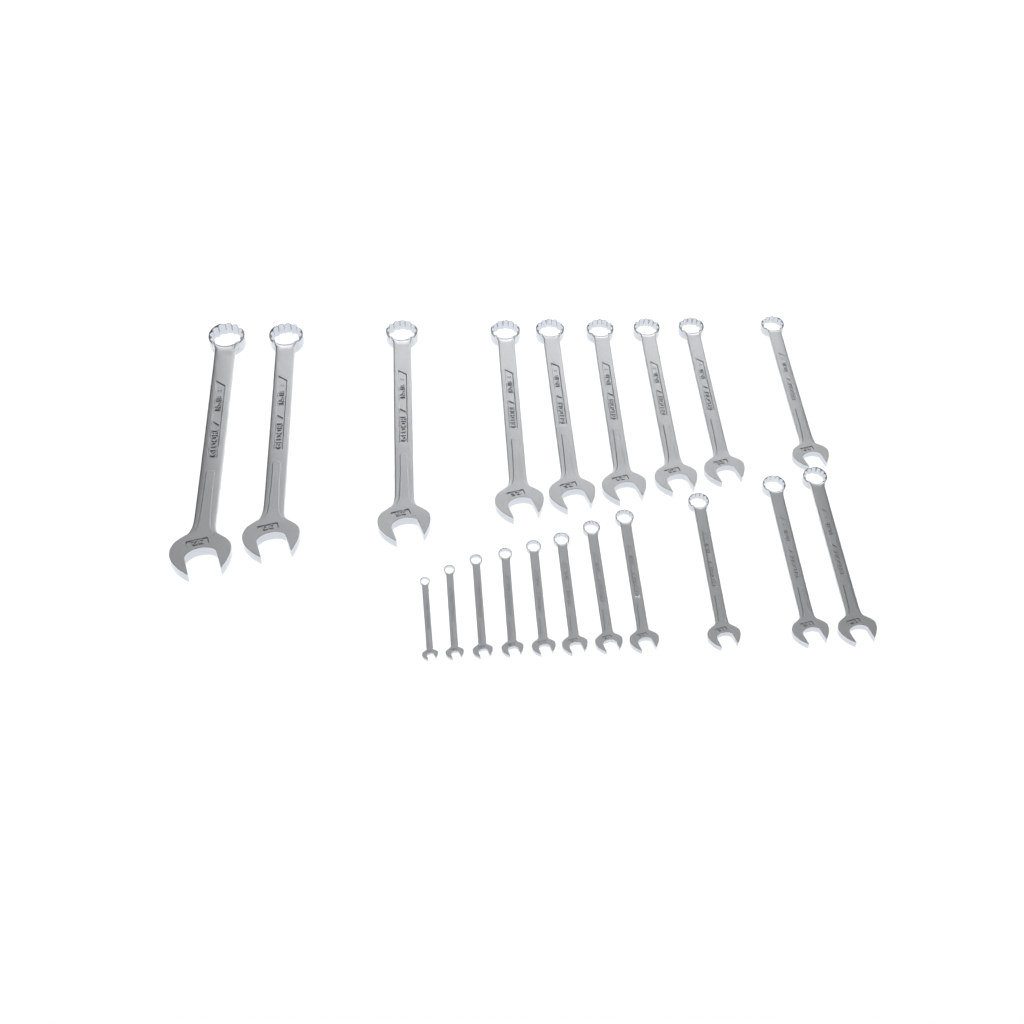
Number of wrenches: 20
